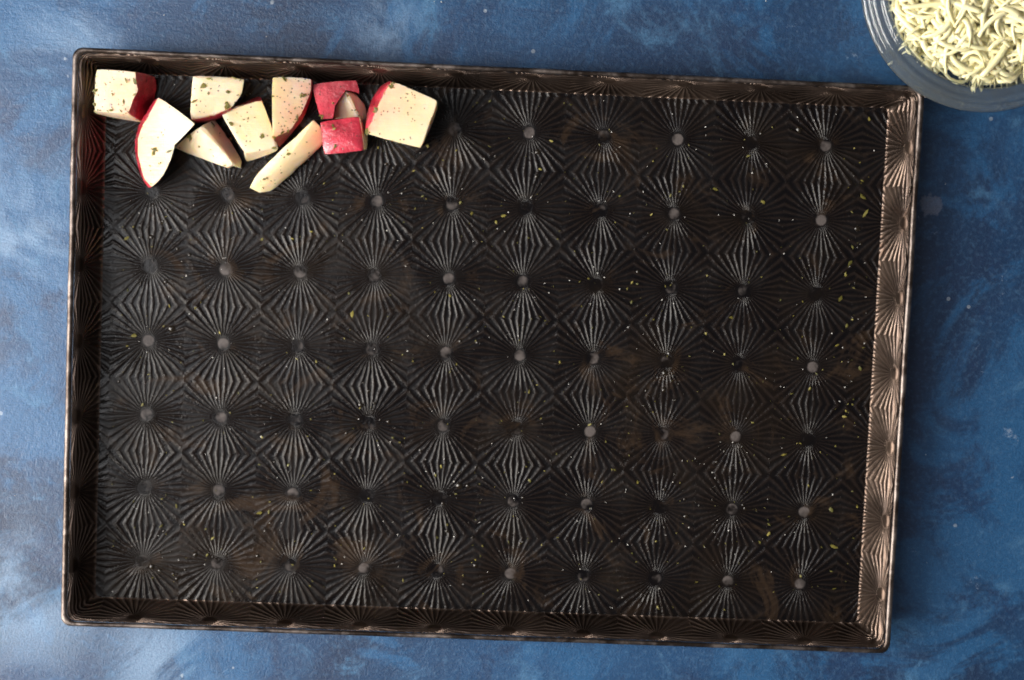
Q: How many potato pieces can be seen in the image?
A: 11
